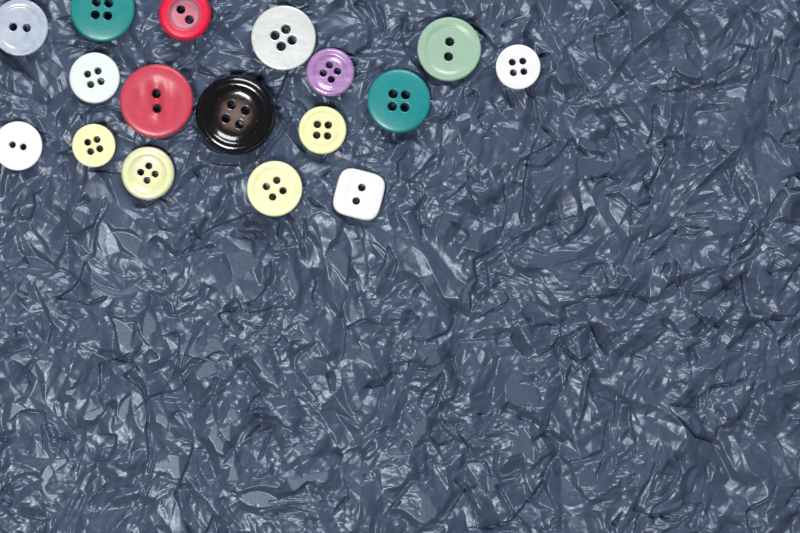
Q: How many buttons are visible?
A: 17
